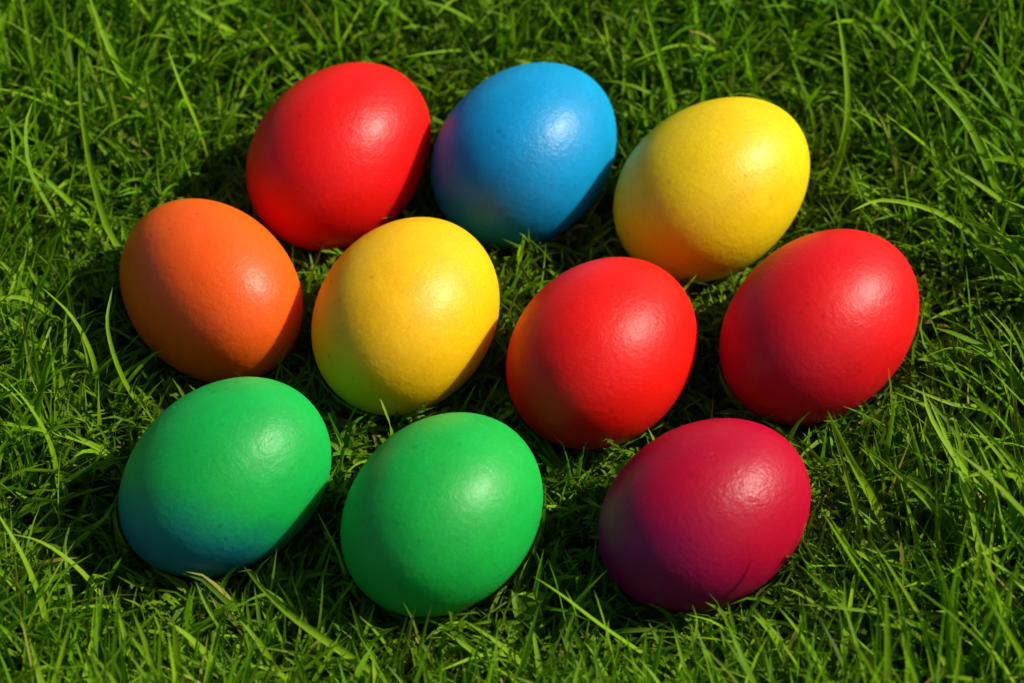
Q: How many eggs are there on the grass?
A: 10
